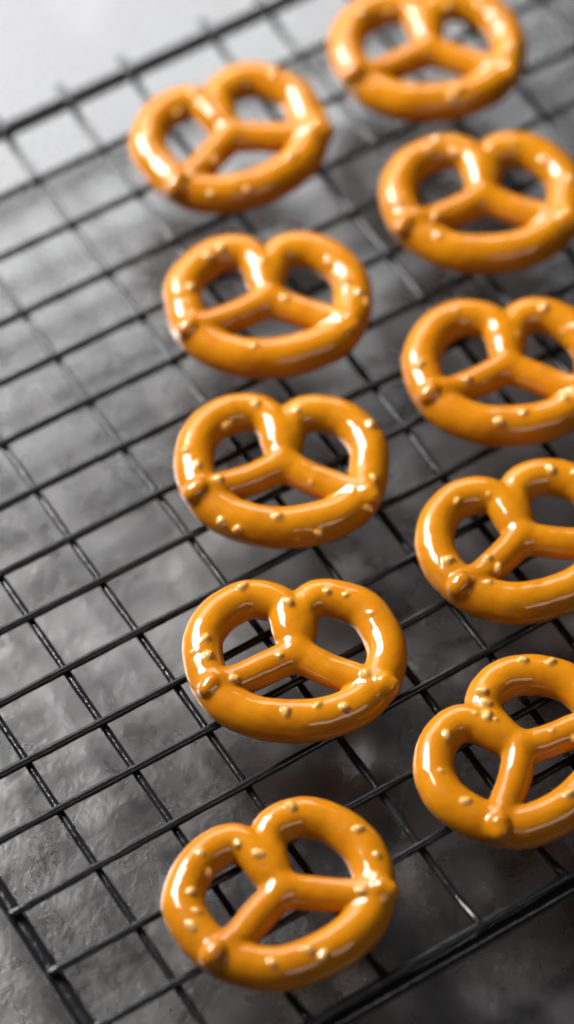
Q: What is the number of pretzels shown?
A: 10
